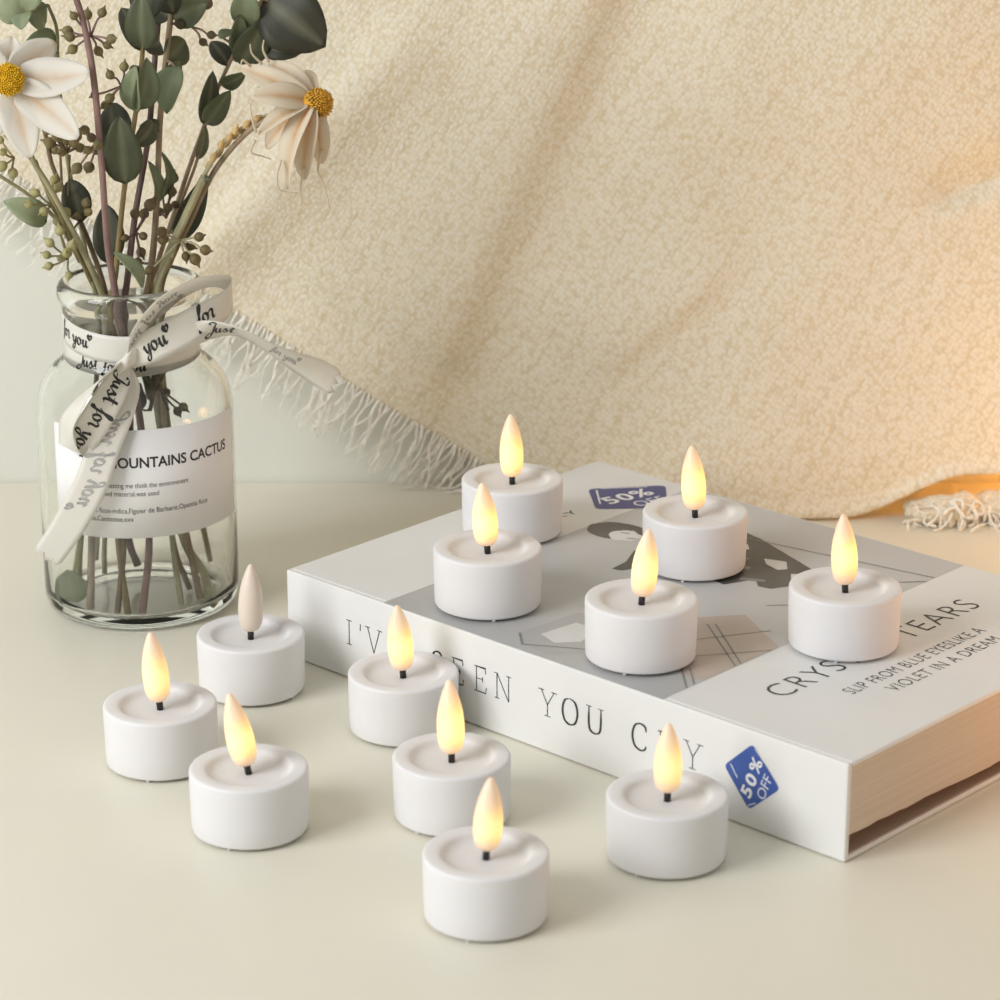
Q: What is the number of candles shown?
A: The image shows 12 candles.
